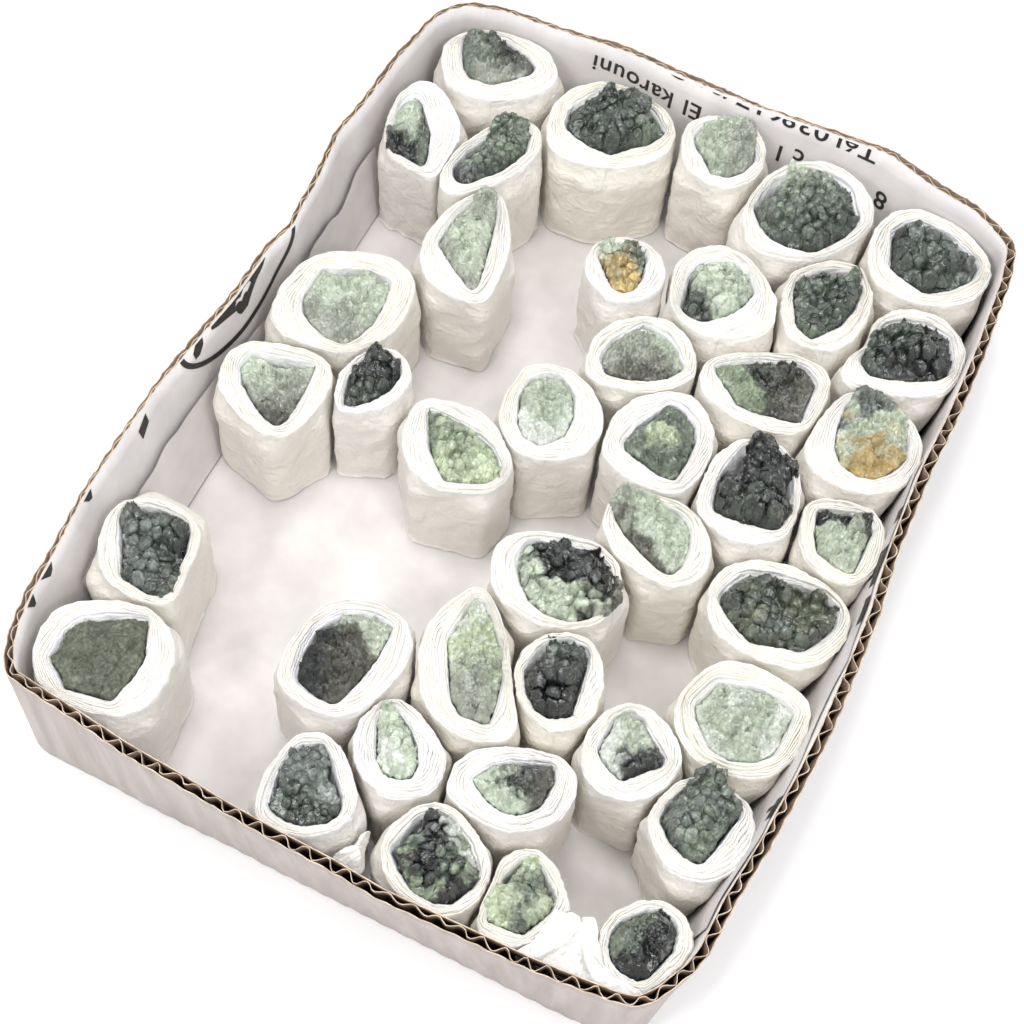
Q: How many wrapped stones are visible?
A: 40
